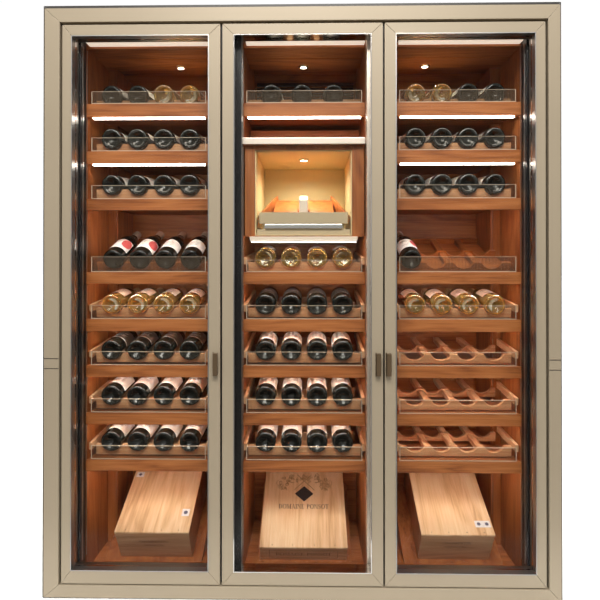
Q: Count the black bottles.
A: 56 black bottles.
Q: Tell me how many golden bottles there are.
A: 16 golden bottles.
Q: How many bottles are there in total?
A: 72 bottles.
